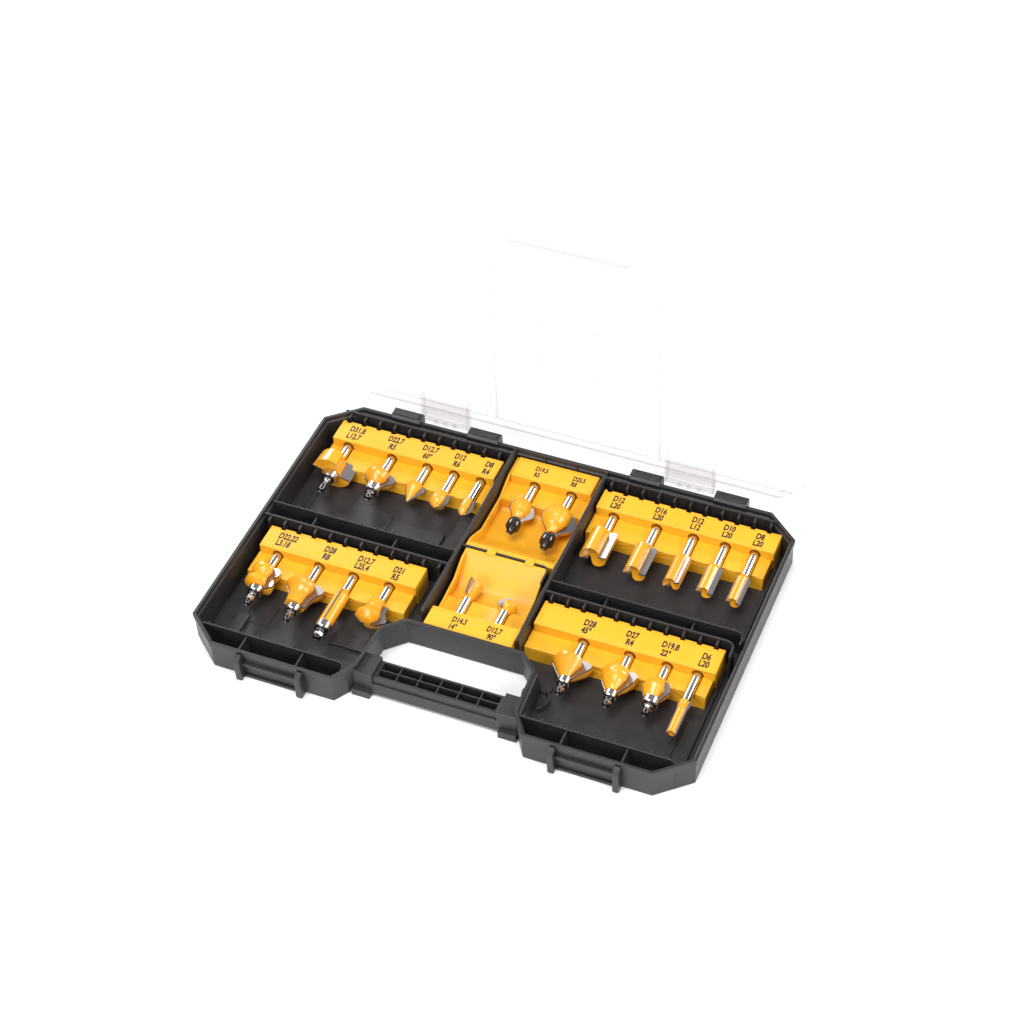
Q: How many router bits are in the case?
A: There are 22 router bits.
